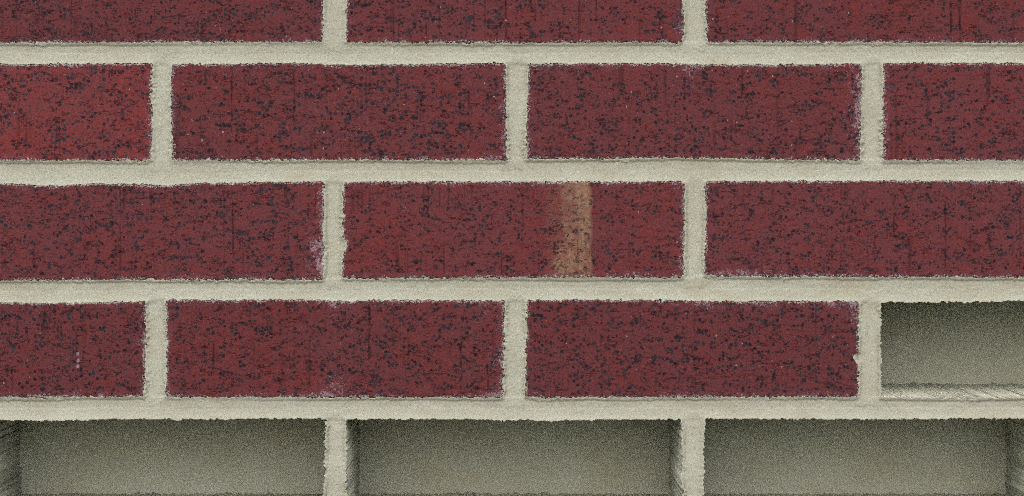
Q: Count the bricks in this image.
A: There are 13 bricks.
